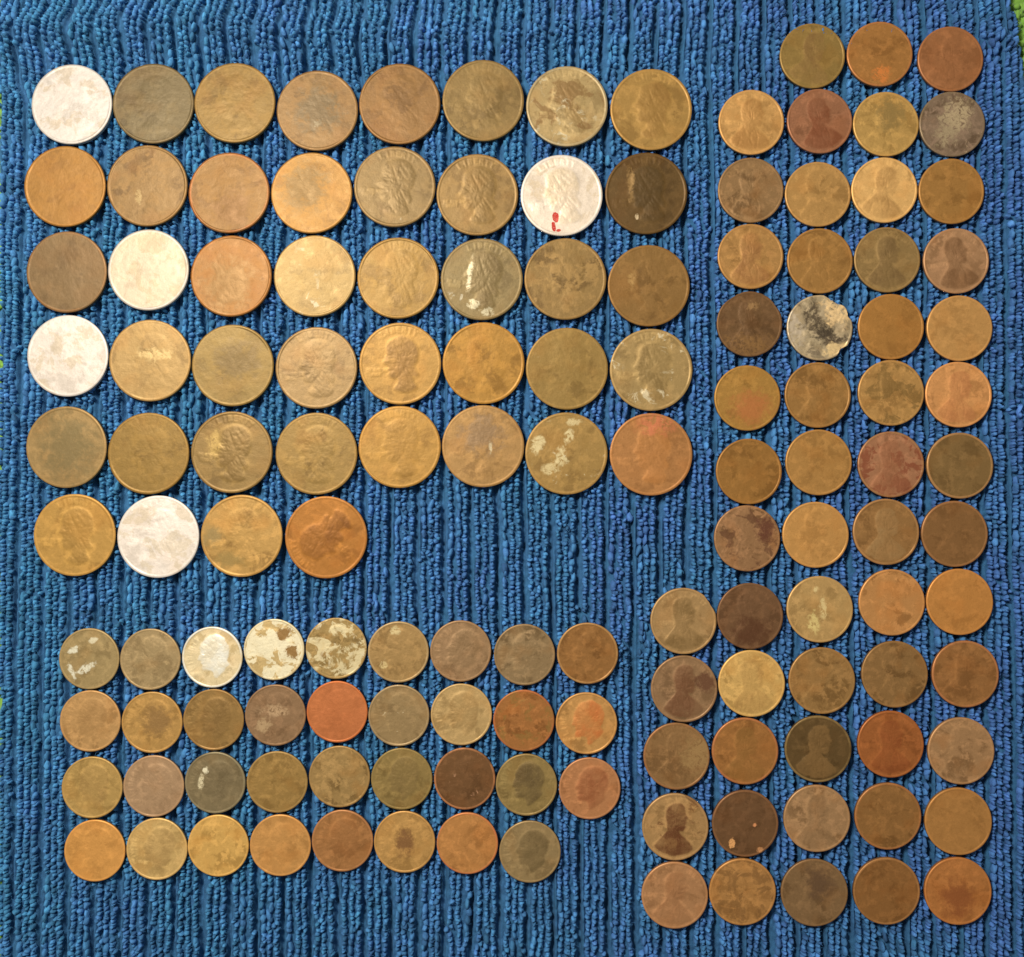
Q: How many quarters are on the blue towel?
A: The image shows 44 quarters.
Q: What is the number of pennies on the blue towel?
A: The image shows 56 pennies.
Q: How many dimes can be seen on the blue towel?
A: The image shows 35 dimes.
